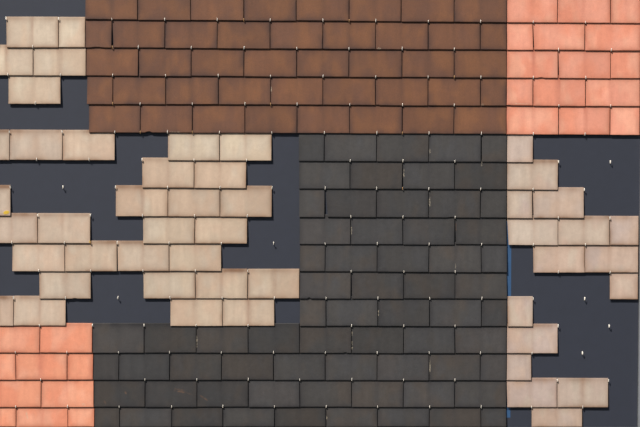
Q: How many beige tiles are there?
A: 48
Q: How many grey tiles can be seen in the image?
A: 66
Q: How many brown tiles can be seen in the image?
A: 42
